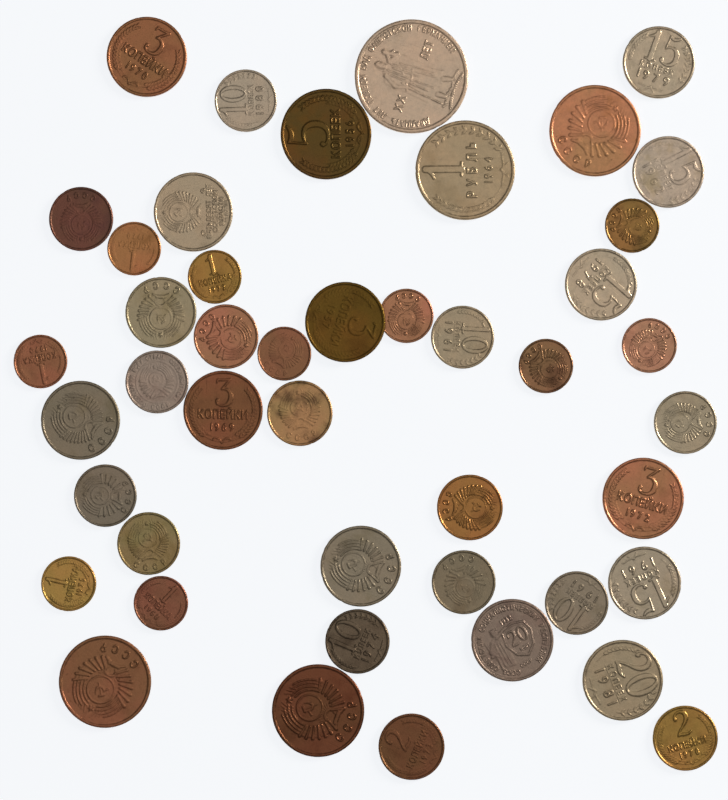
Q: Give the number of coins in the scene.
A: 45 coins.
